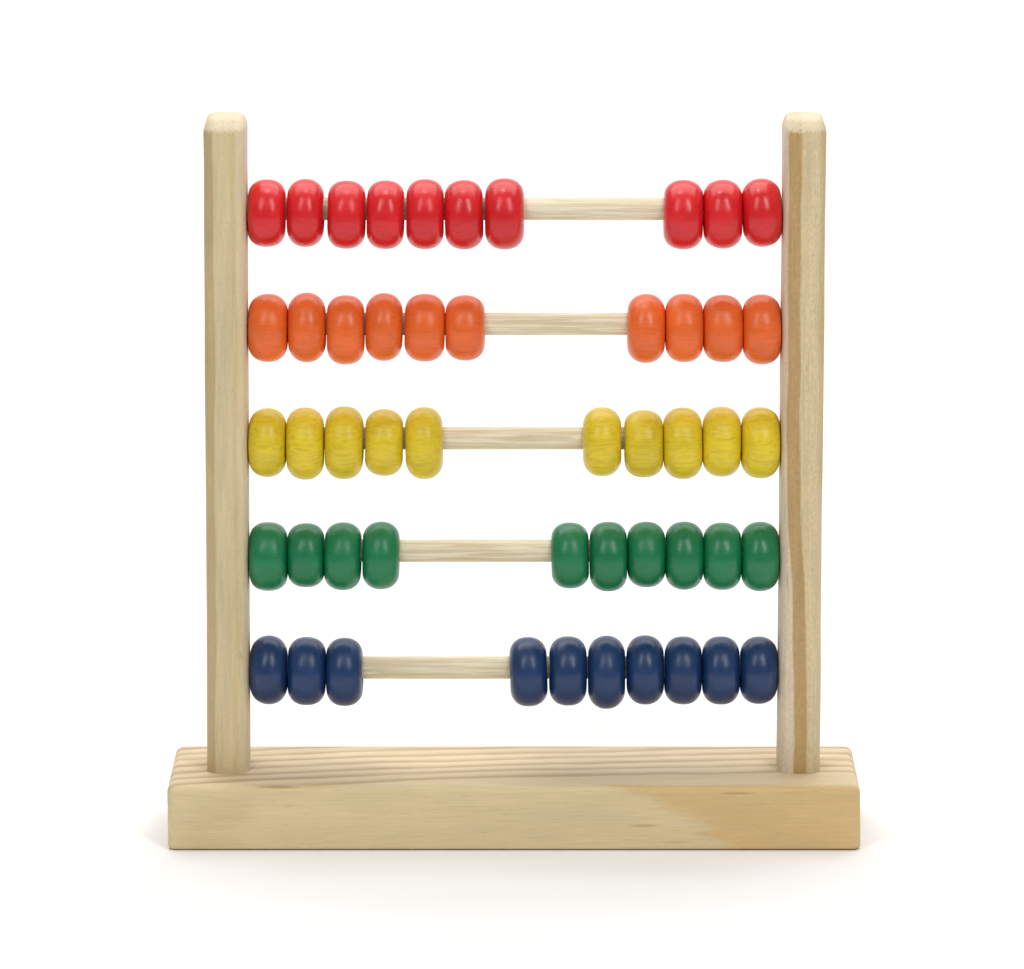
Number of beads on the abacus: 50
